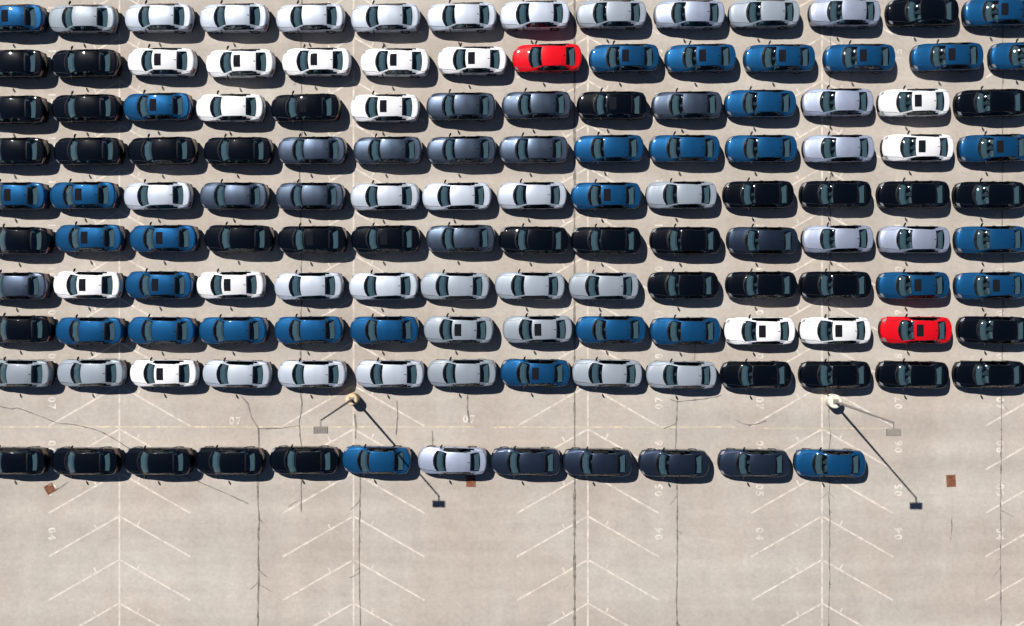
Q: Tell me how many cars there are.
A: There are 138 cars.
